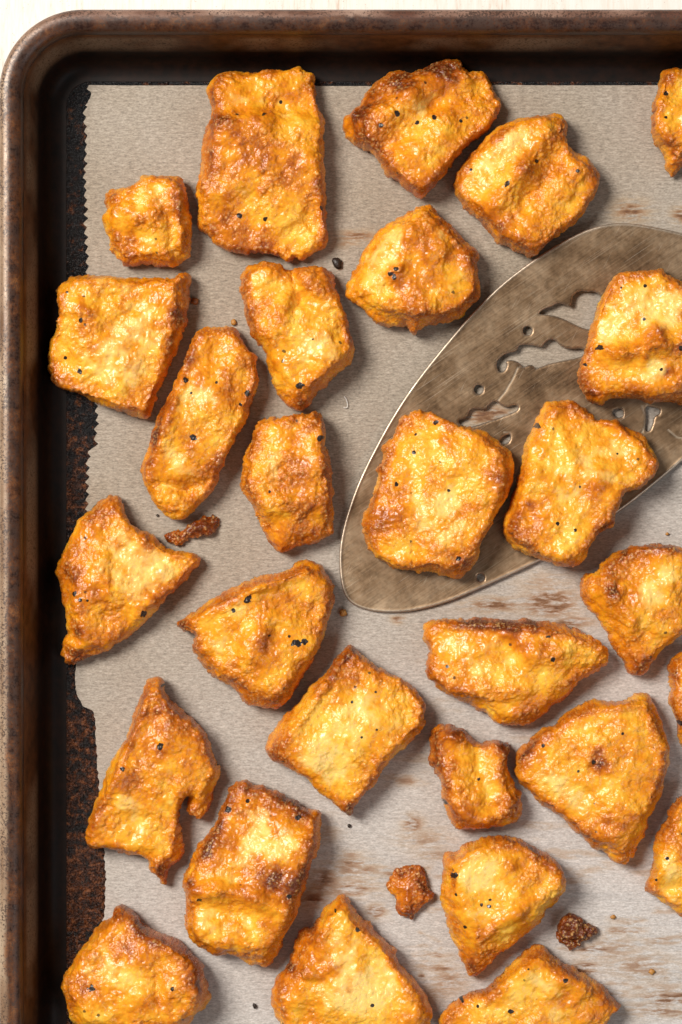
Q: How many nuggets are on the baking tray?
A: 28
